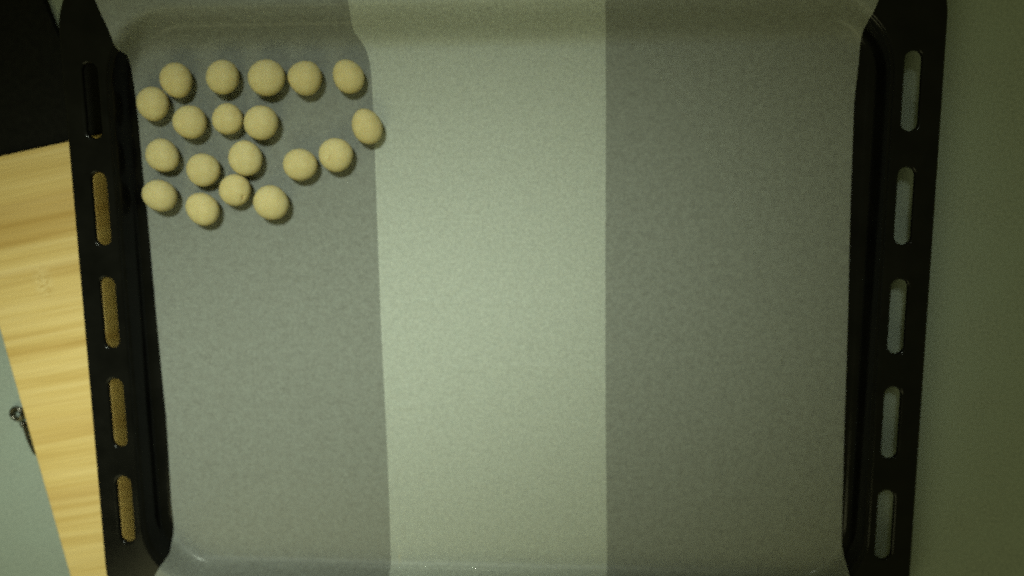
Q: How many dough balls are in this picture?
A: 19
